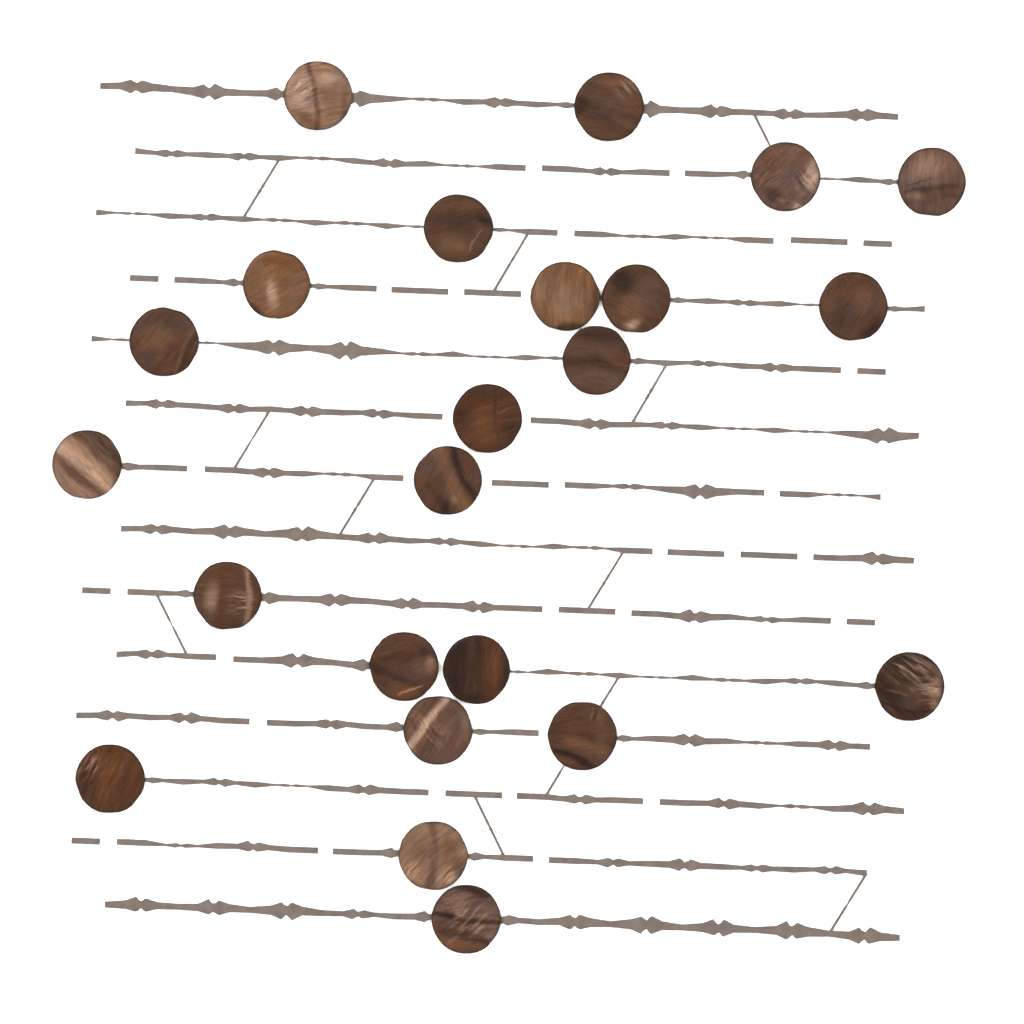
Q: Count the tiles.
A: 23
